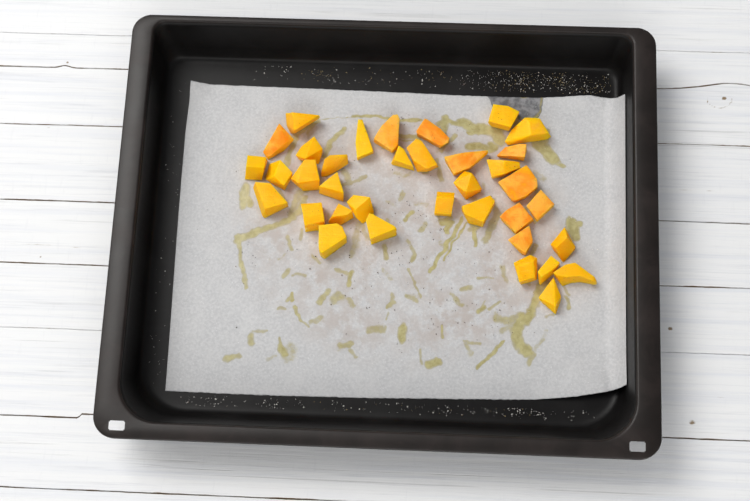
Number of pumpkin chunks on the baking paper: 36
